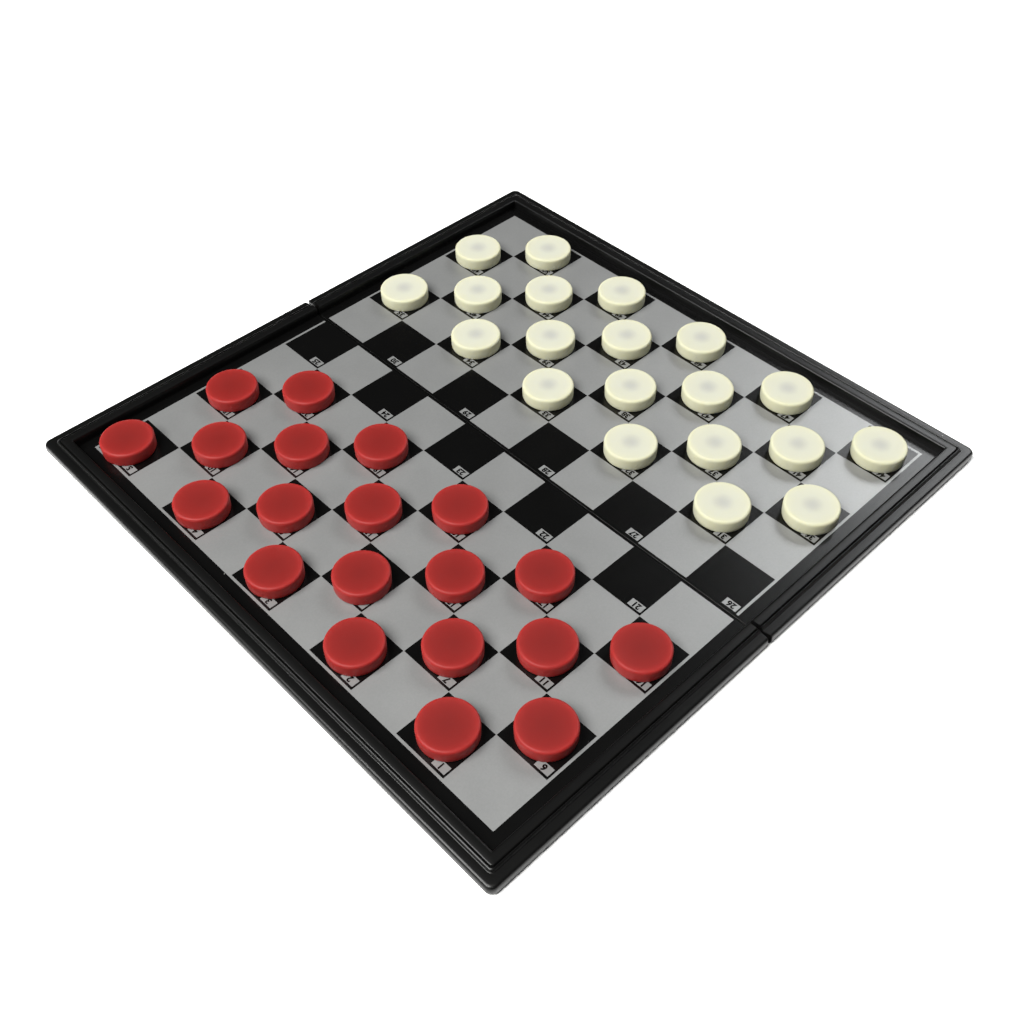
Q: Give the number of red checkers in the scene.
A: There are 20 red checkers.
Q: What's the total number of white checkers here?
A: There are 20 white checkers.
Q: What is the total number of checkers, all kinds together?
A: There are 40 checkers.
